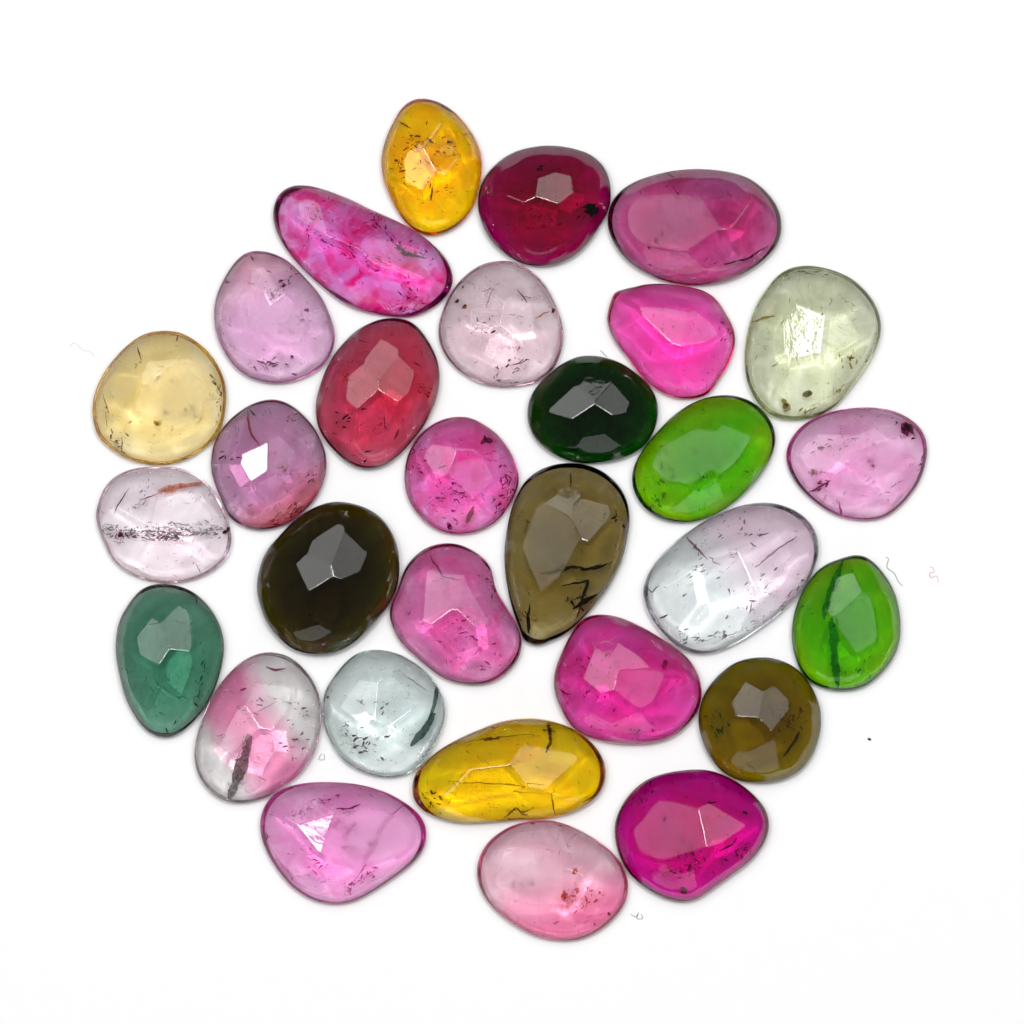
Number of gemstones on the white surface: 30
